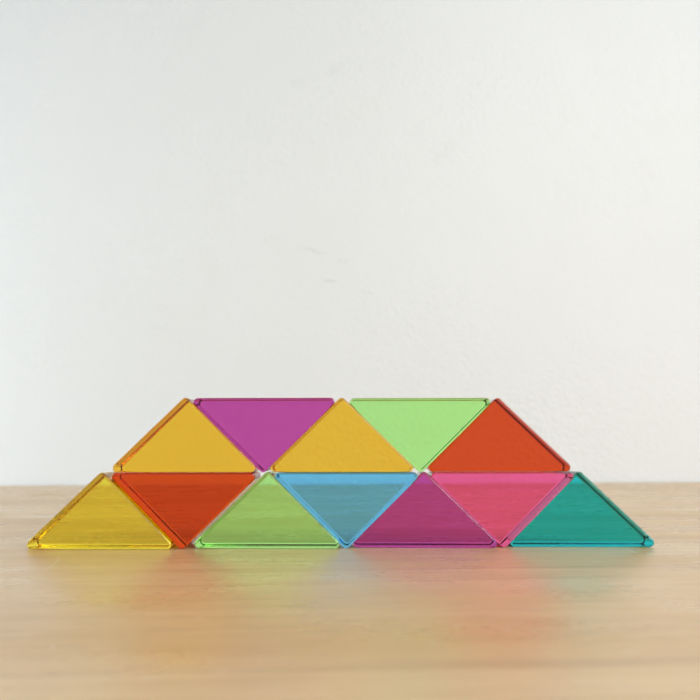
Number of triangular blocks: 12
